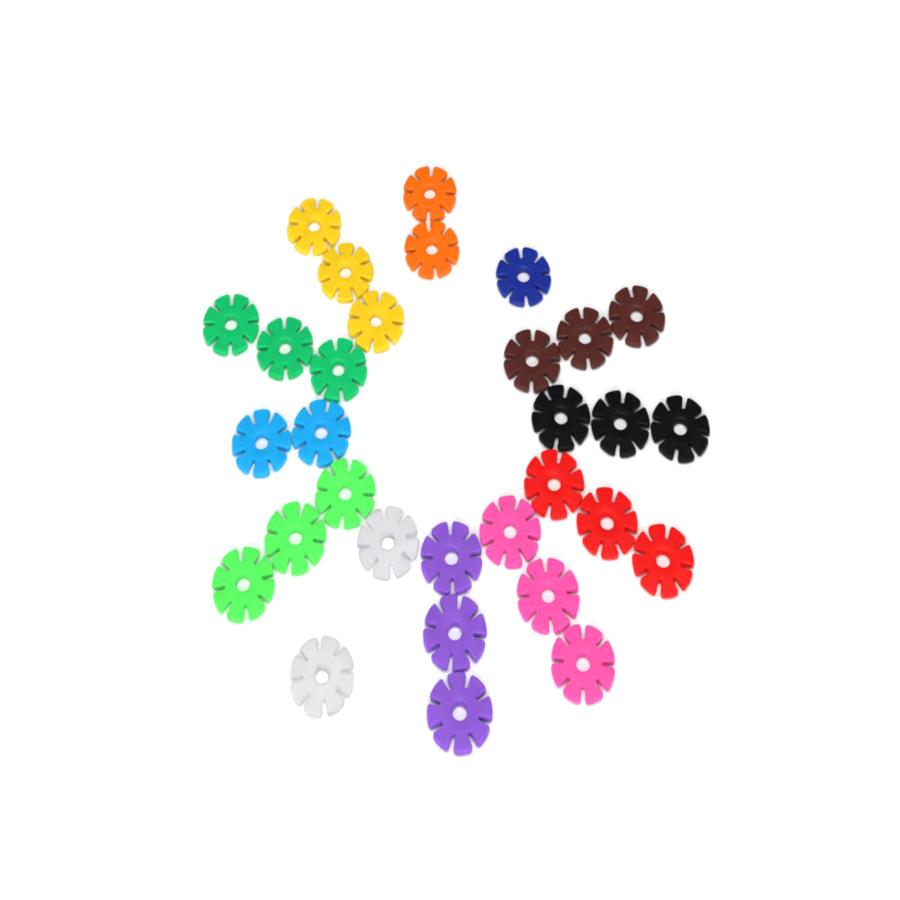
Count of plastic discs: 31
